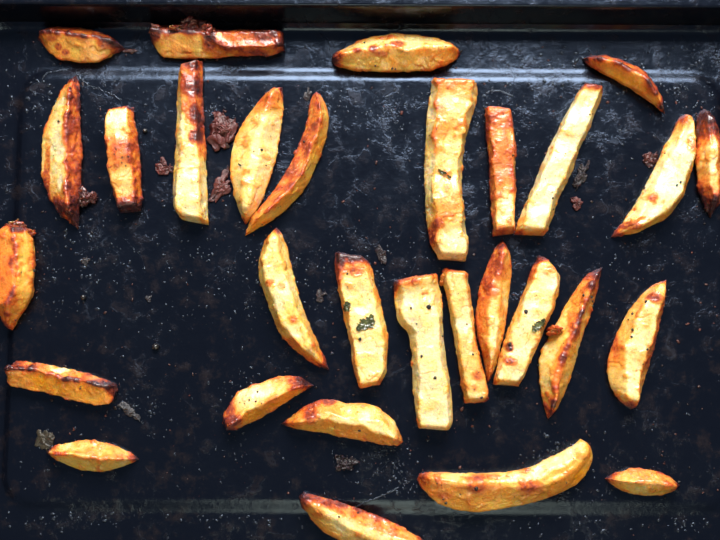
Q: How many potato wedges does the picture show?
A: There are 30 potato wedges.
